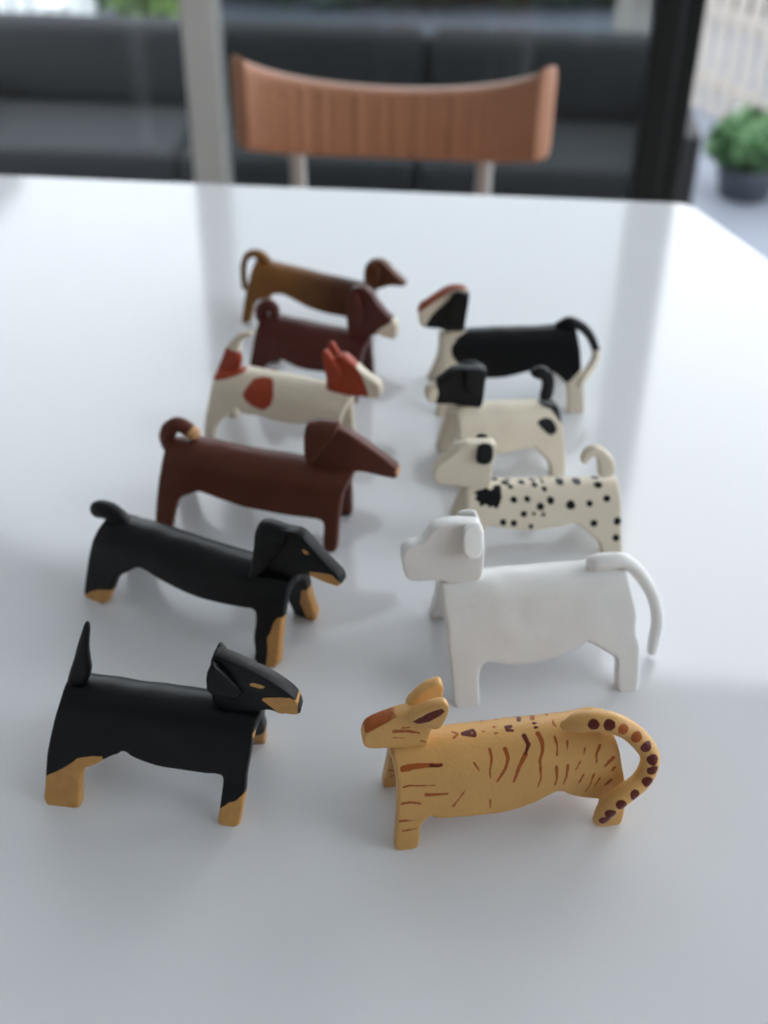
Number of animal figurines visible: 11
